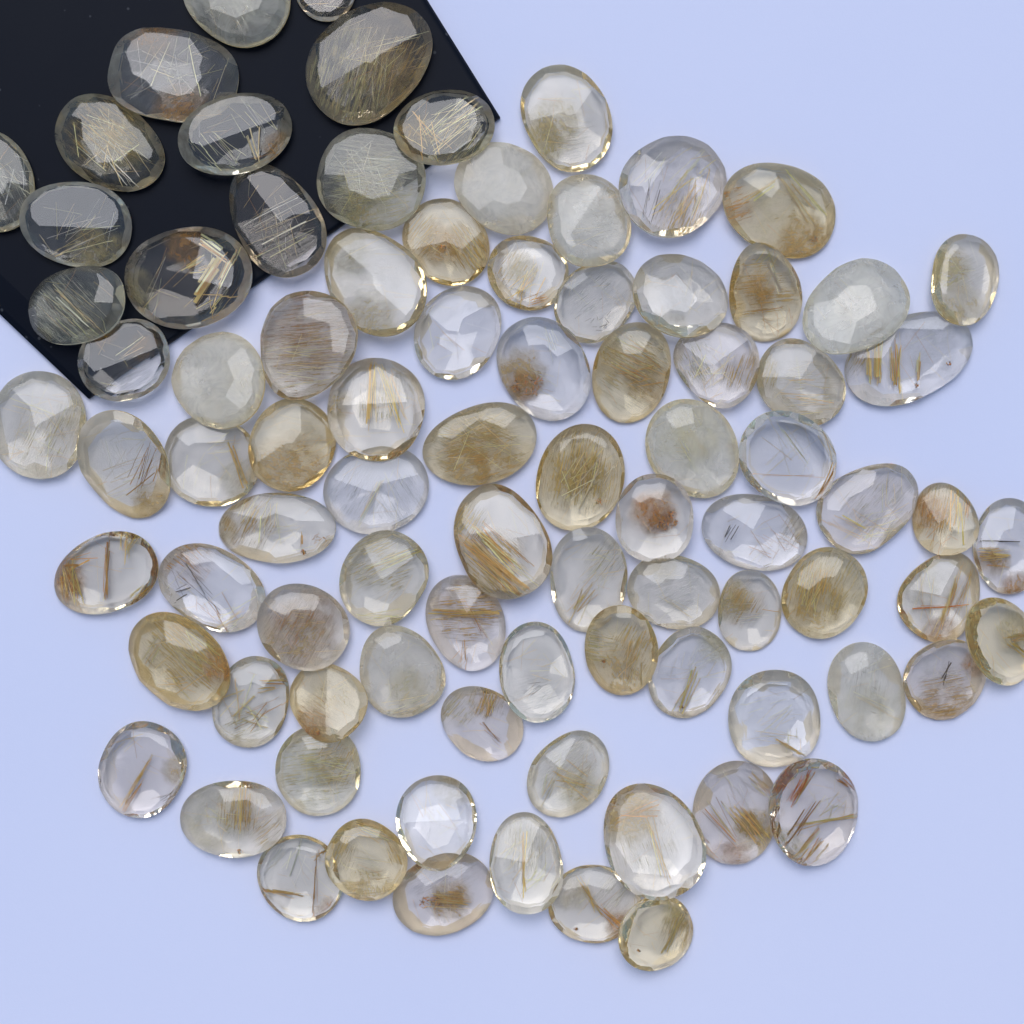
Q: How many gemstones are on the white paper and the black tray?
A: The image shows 88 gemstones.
